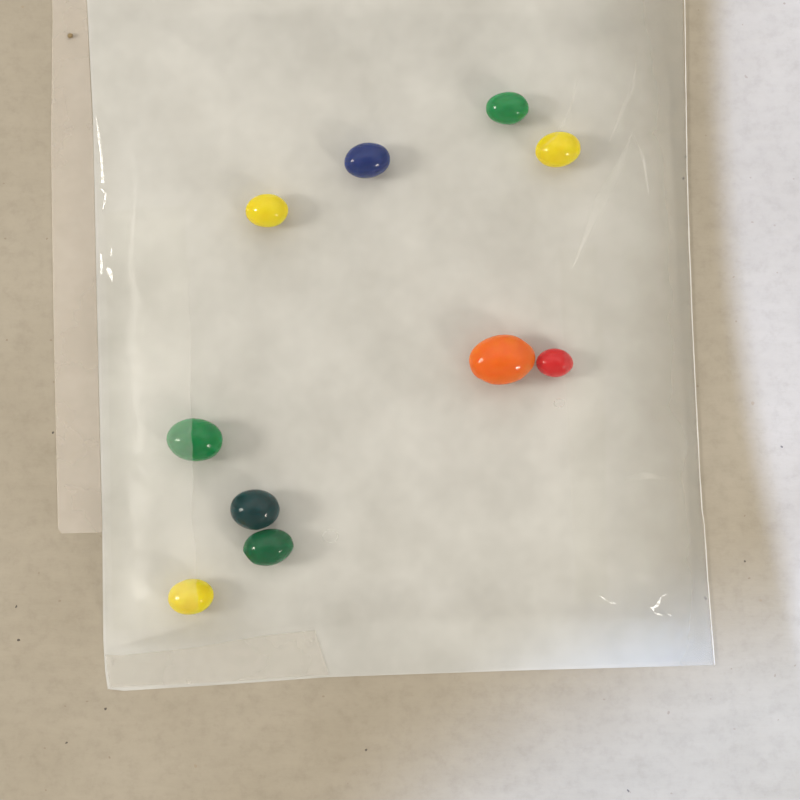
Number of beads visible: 10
